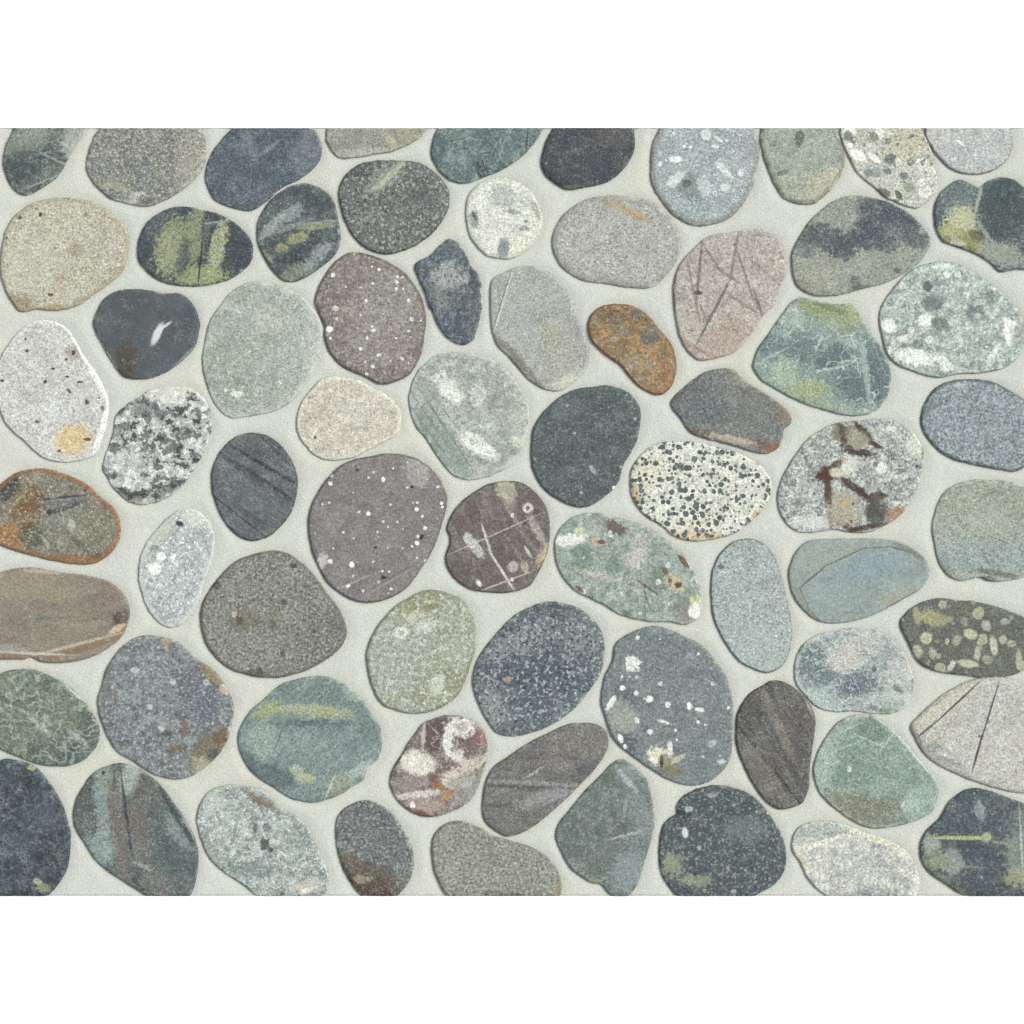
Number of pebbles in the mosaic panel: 69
